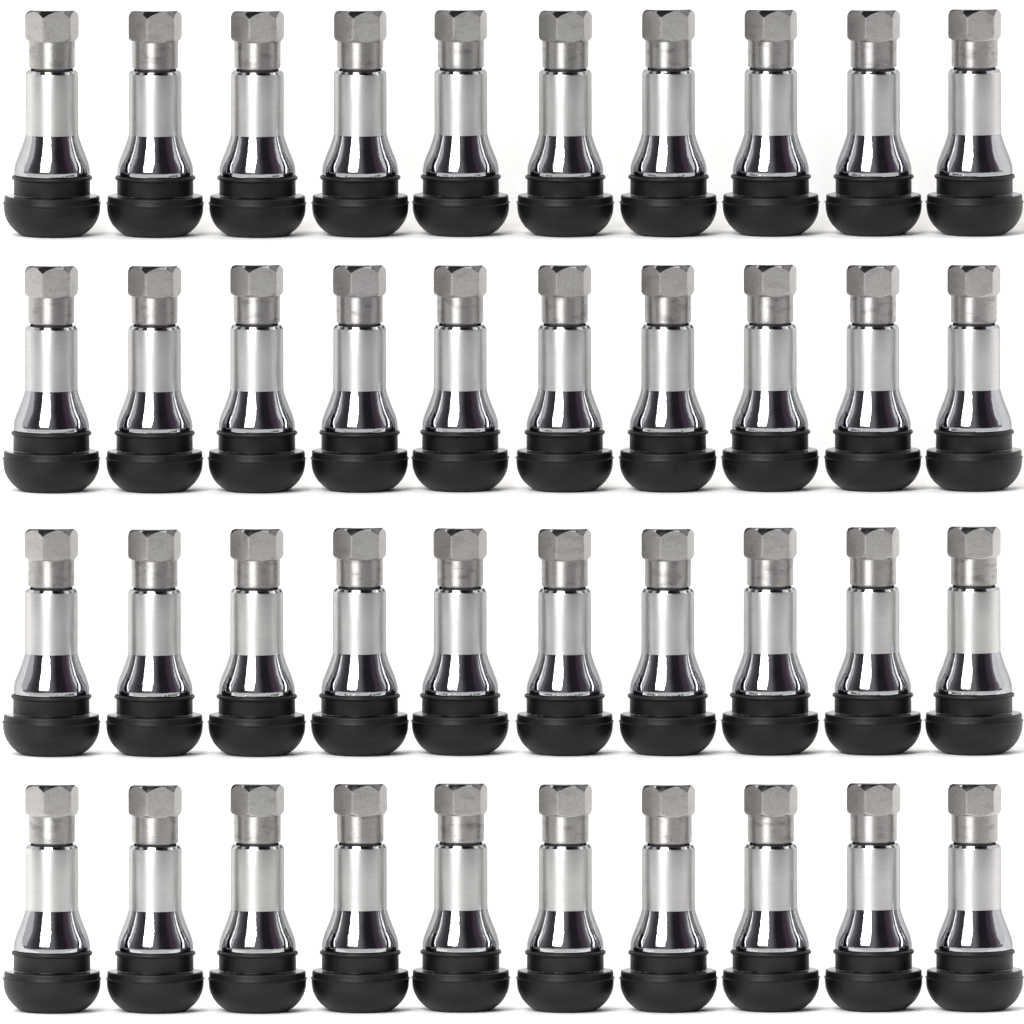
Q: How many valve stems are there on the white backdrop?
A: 40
